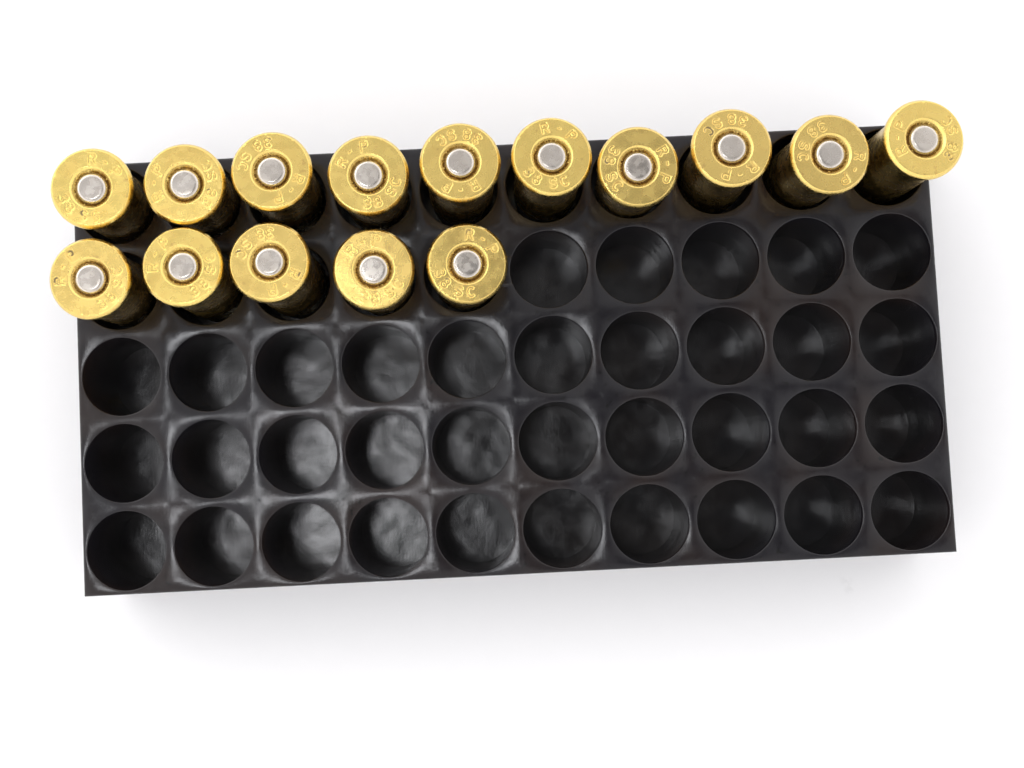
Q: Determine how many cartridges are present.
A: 15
